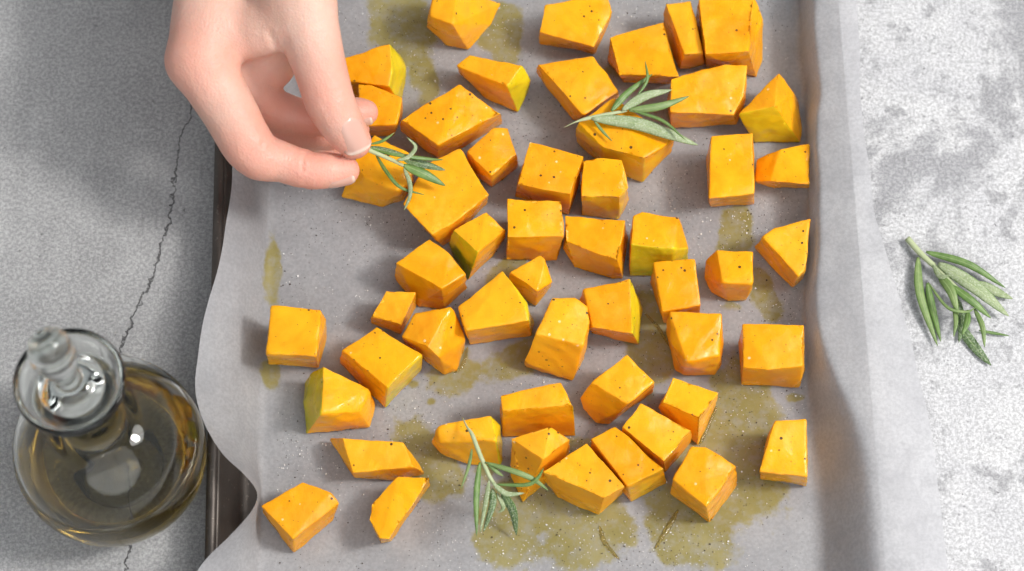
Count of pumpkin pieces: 52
